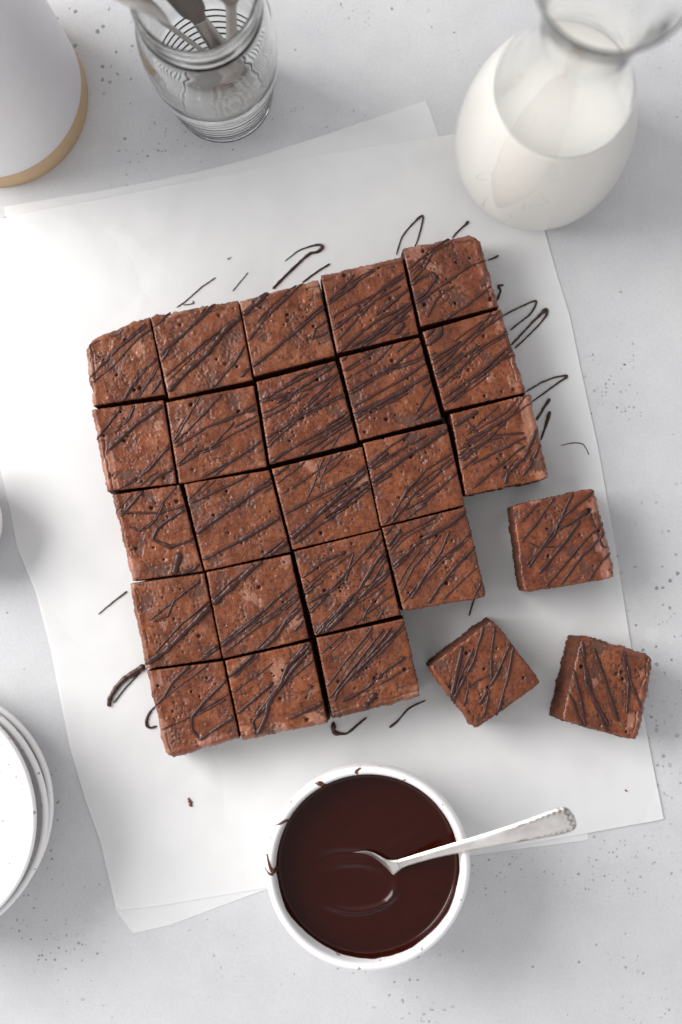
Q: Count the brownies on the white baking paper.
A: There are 25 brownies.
